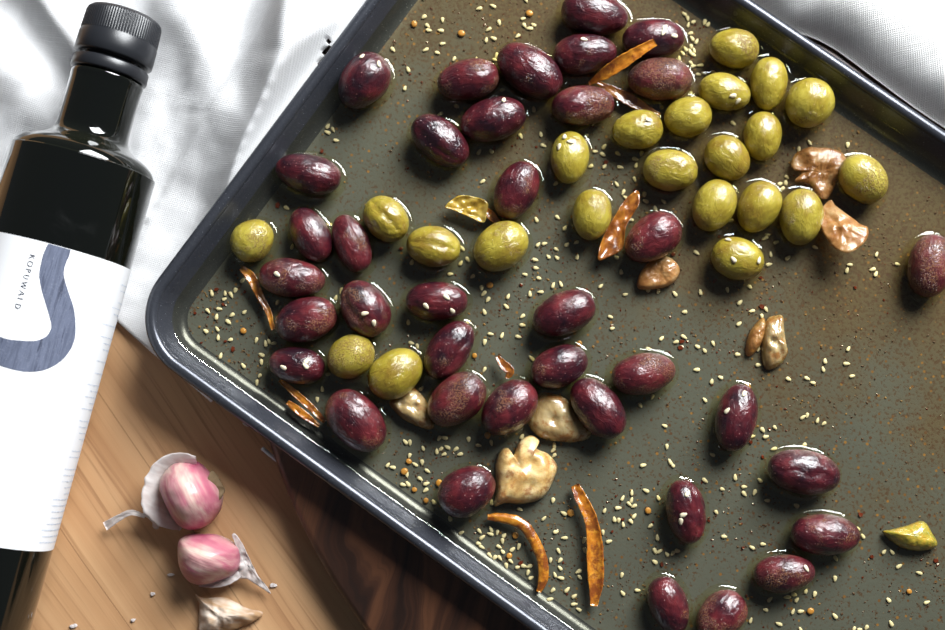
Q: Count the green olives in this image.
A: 22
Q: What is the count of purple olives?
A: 37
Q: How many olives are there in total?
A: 59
